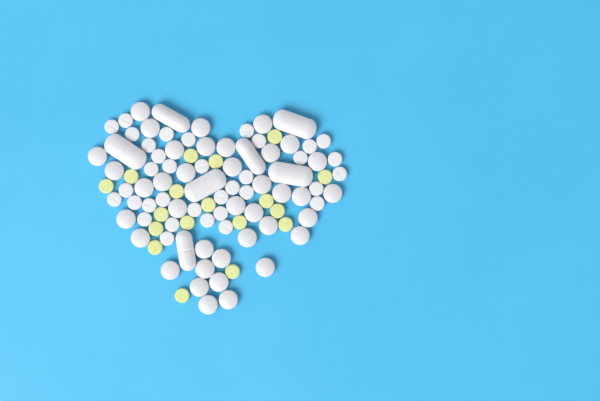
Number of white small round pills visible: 35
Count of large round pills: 38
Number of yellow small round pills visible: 18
